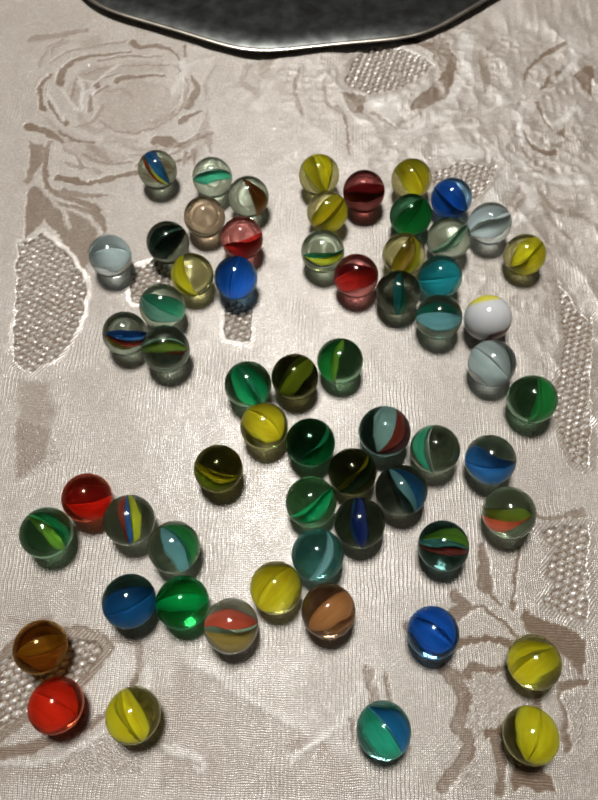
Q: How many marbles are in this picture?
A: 62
